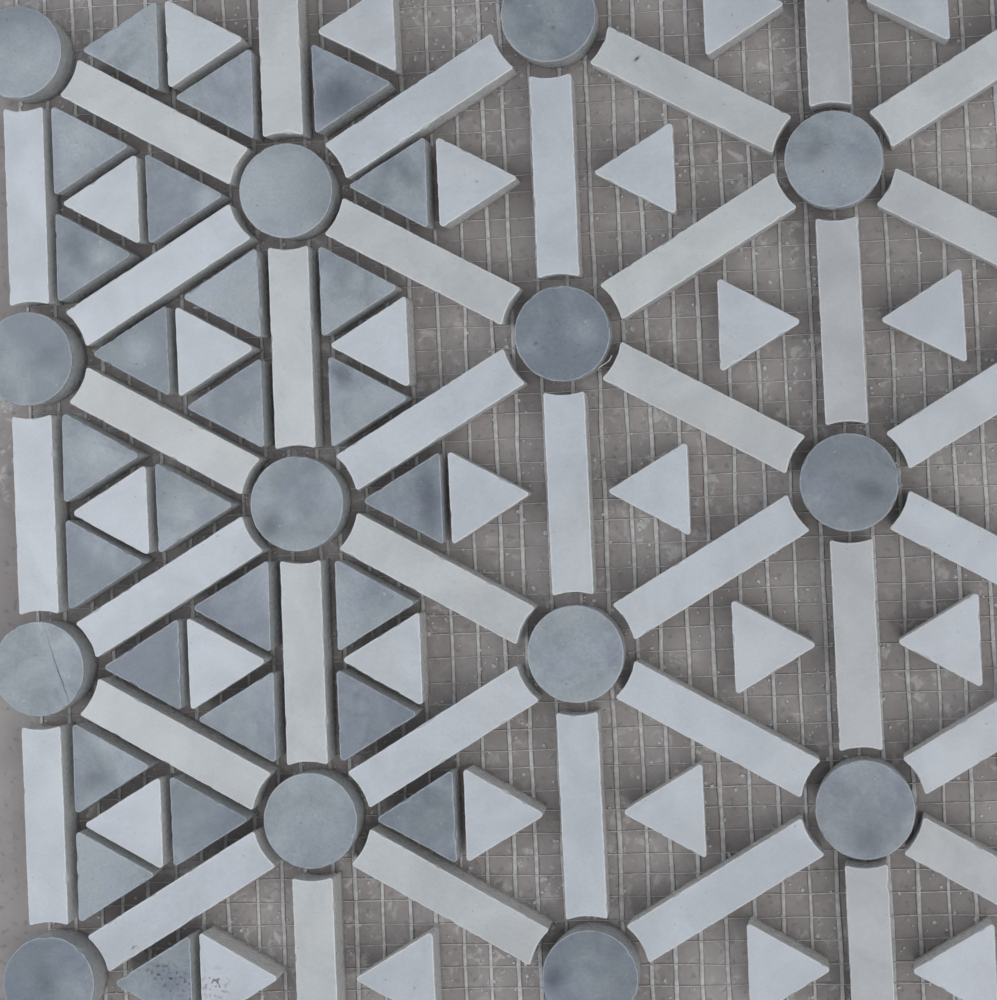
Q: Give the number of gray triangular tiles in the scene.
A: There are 26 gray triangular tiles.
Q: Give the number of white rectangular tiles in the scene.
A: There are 38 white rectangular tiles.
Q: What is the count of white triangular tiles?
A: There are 25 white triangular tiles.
